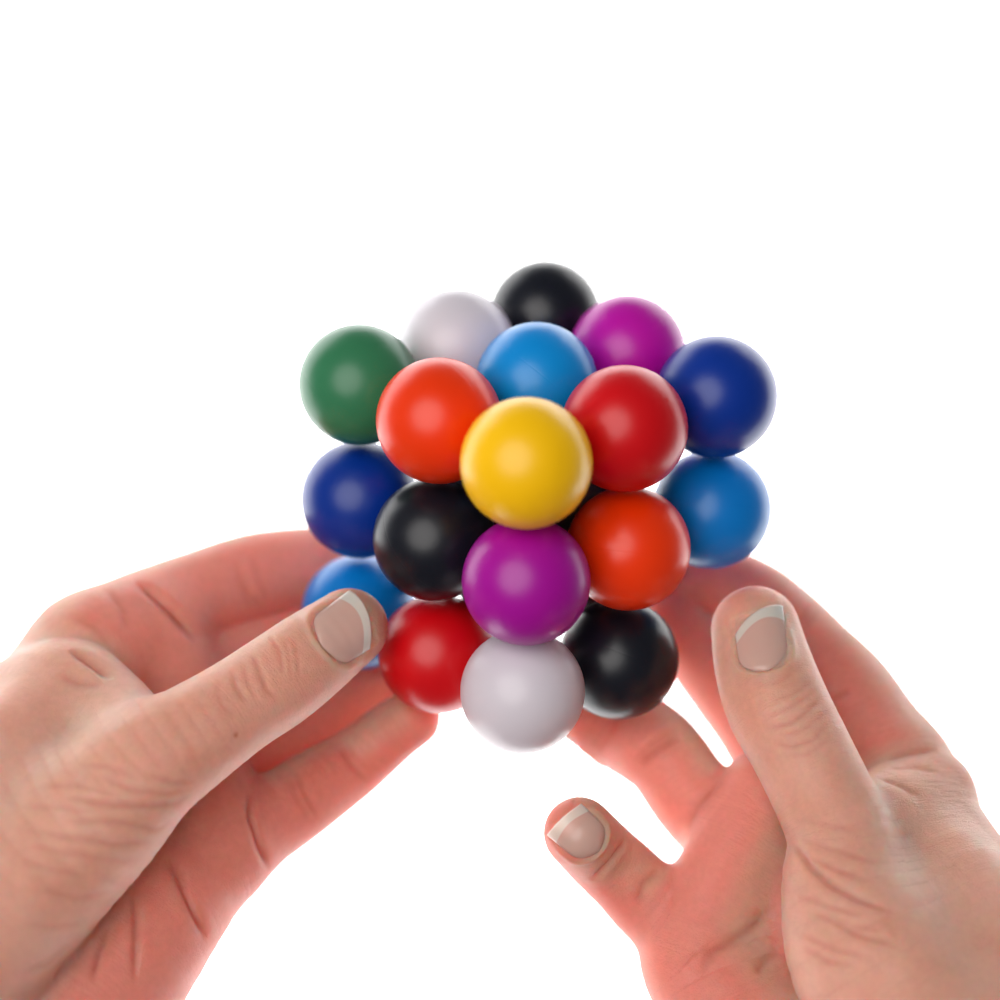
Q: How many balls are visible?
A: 18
